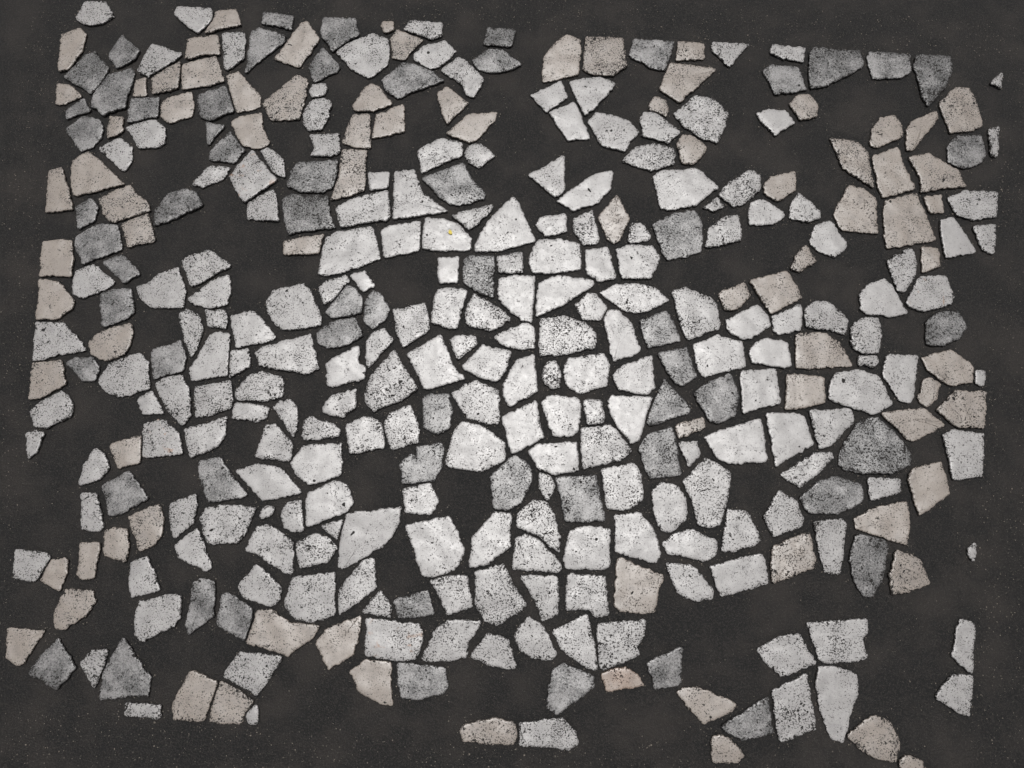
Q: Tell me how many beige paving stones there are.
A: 82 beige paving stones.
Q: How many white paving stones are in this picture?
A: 199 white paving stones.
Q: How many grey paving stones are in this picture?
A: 61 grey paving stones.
